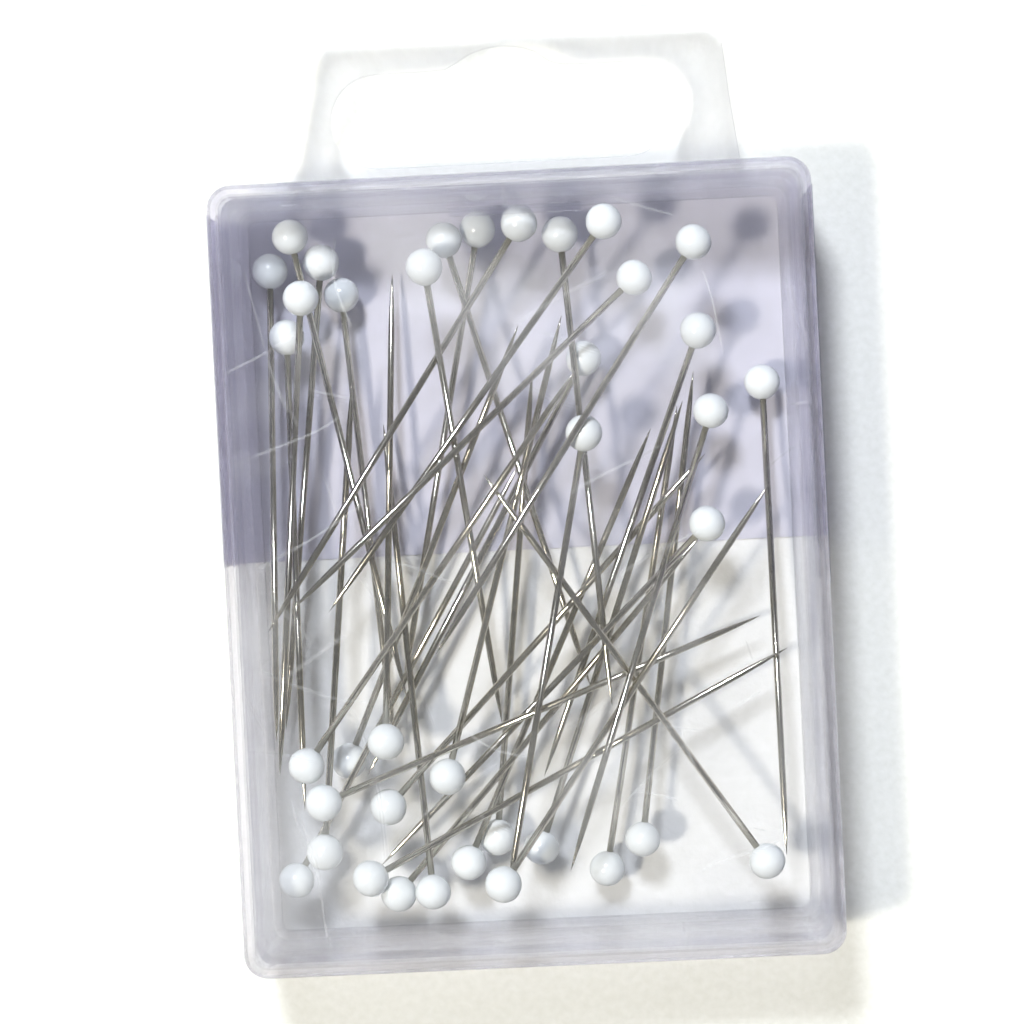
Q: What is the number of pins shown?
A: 38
